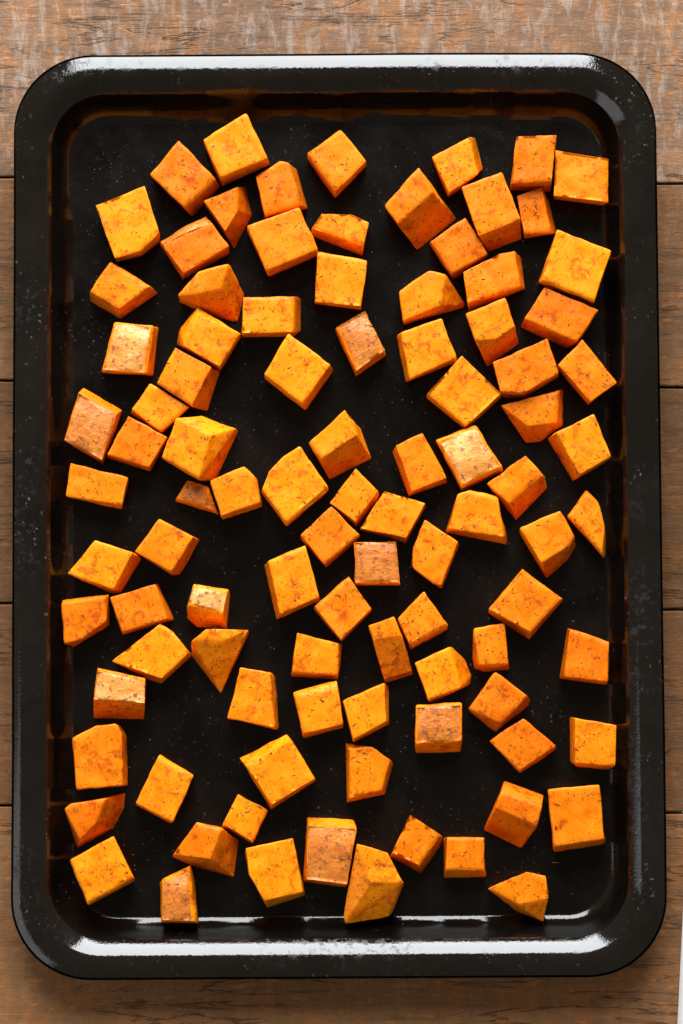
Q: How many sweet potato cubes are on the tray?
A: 97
